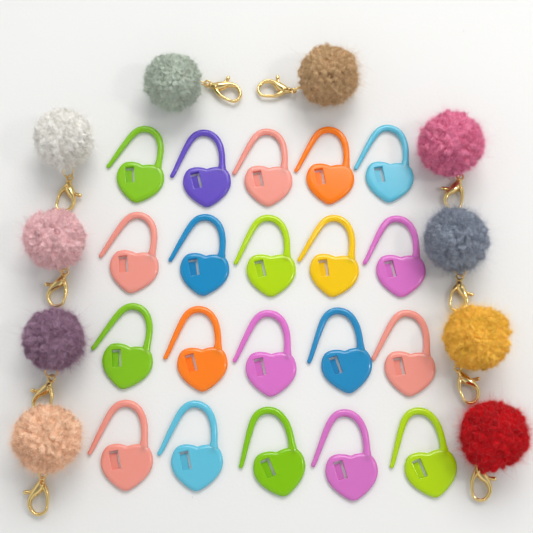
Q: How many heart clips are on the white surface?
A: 20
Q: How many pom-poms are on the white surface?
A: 10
